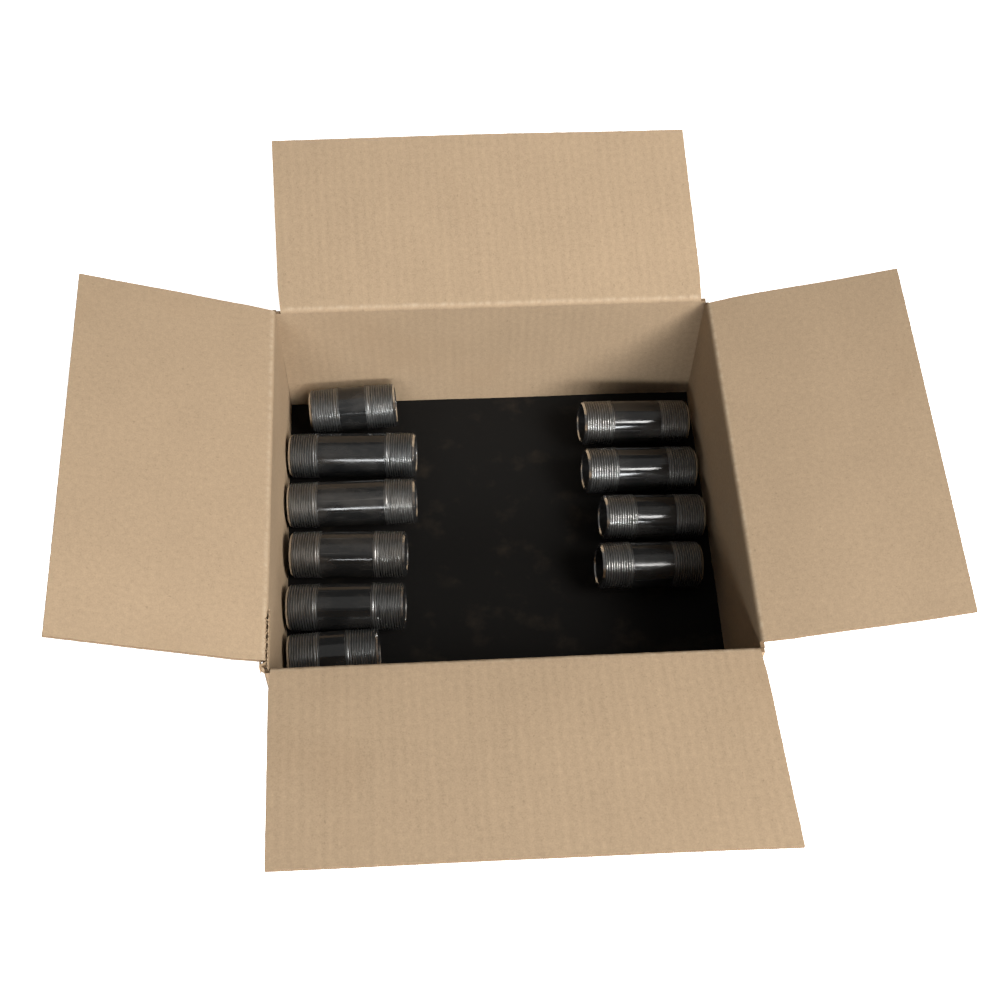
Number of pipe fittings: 10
